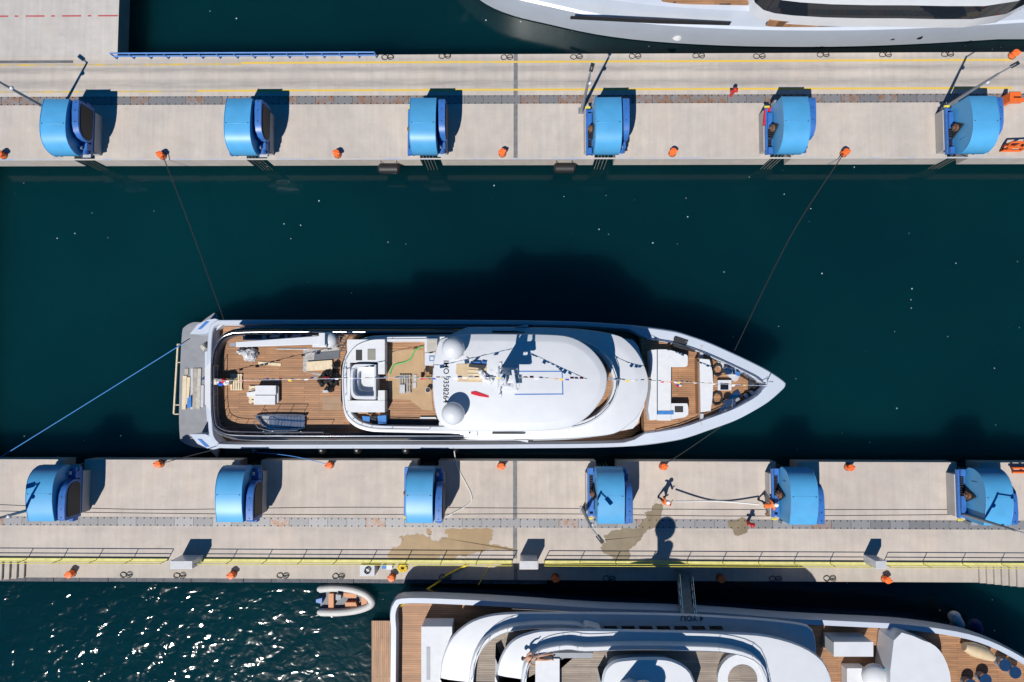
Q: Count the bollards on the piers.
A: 18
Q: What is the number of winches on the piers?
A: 12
